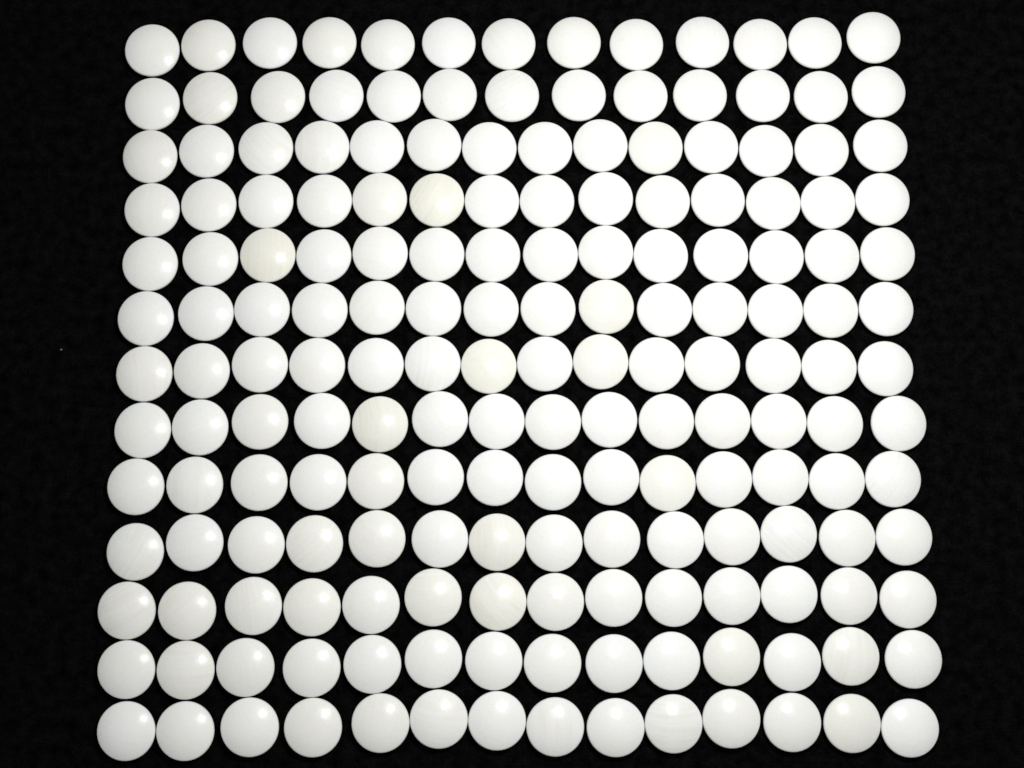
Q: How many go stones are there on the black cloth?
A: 180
